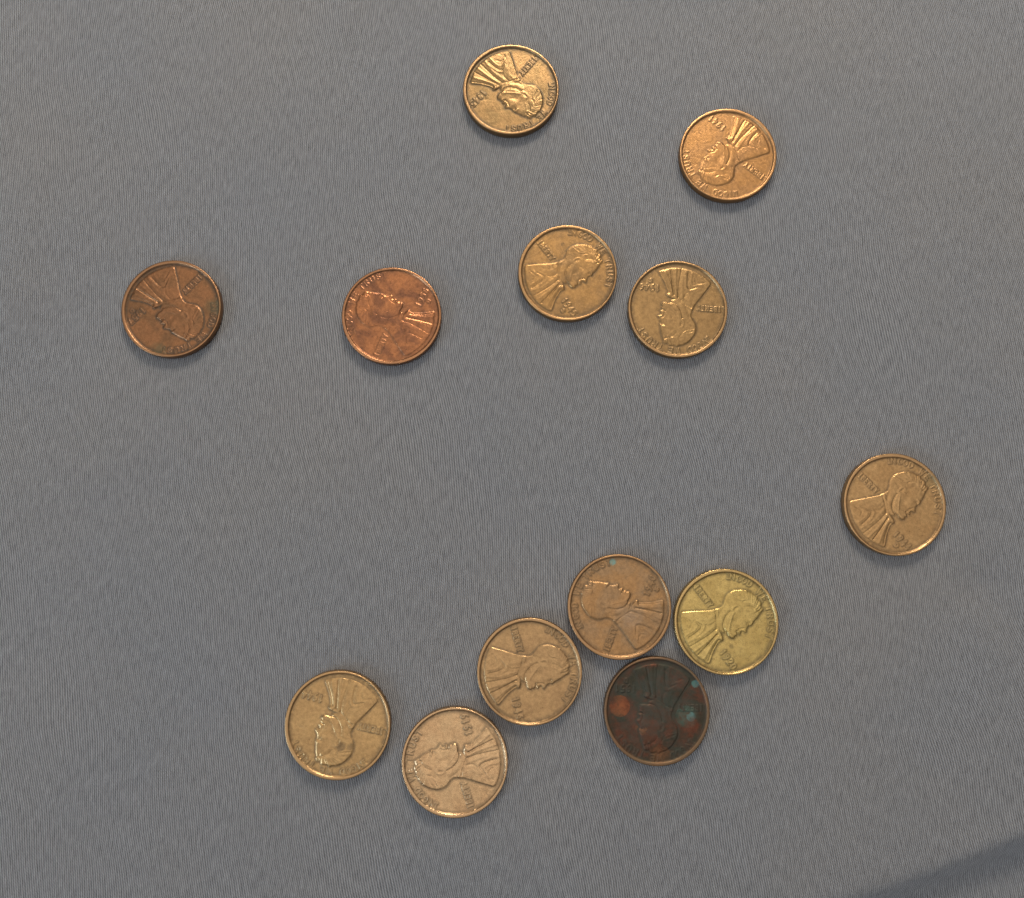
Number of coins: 13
